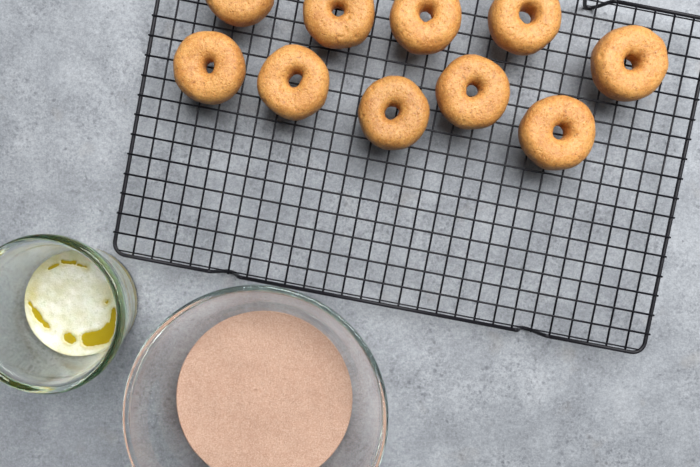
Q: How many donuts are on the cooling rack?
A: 10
